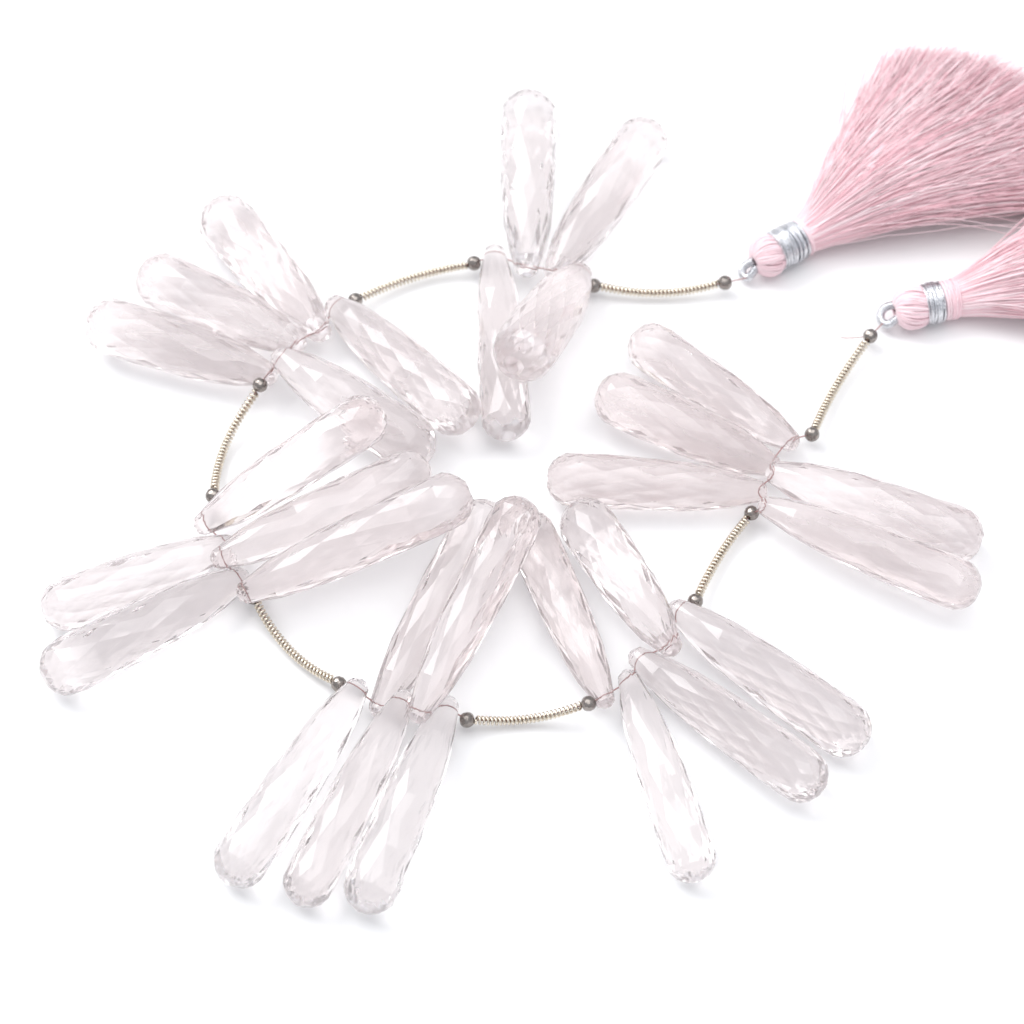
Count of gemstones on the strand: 29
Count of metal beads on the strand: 14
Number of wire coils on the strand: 7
